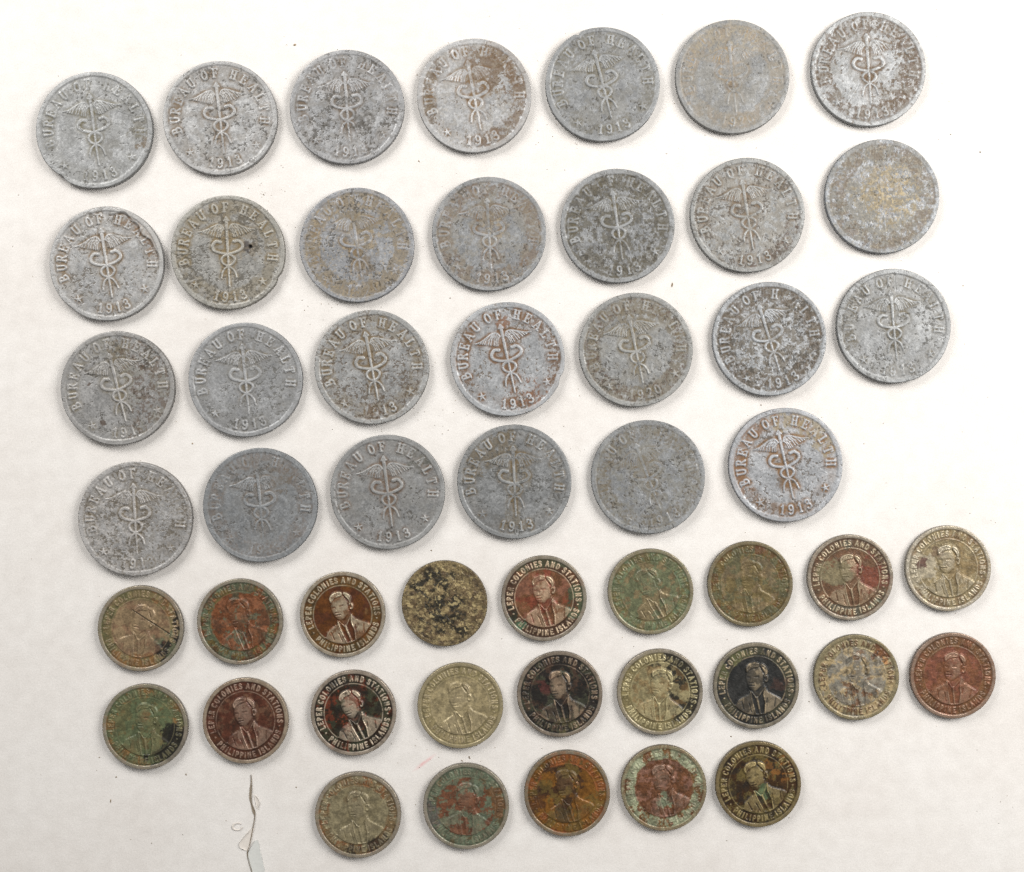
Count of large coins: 27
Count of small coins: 23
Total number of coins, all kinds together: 50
